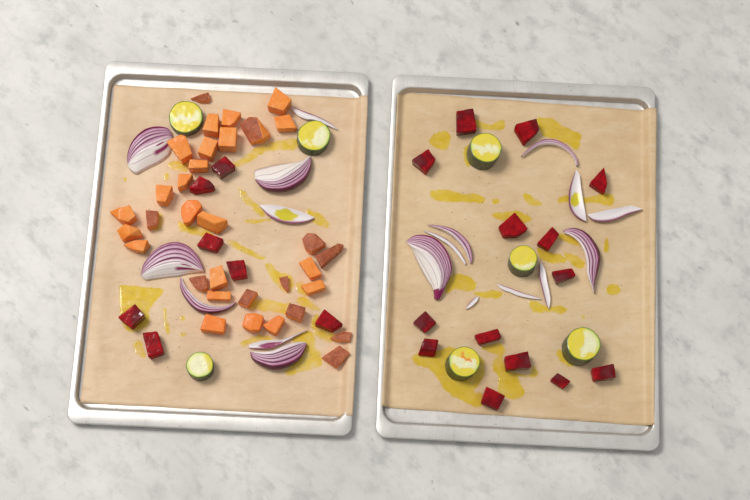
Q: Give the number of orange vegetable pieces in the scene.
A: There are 33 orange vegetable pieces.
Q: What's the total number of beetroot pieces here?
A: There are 21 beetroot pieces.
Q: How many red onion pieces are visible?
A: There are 18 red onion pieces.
